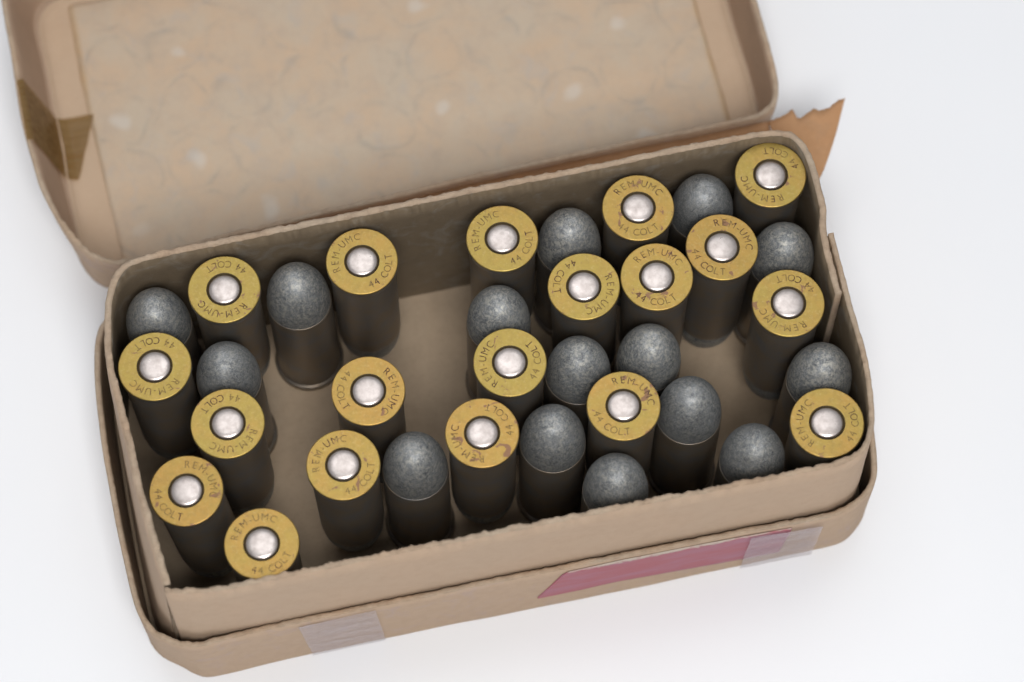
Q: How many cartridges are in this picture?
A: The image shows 34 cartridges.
